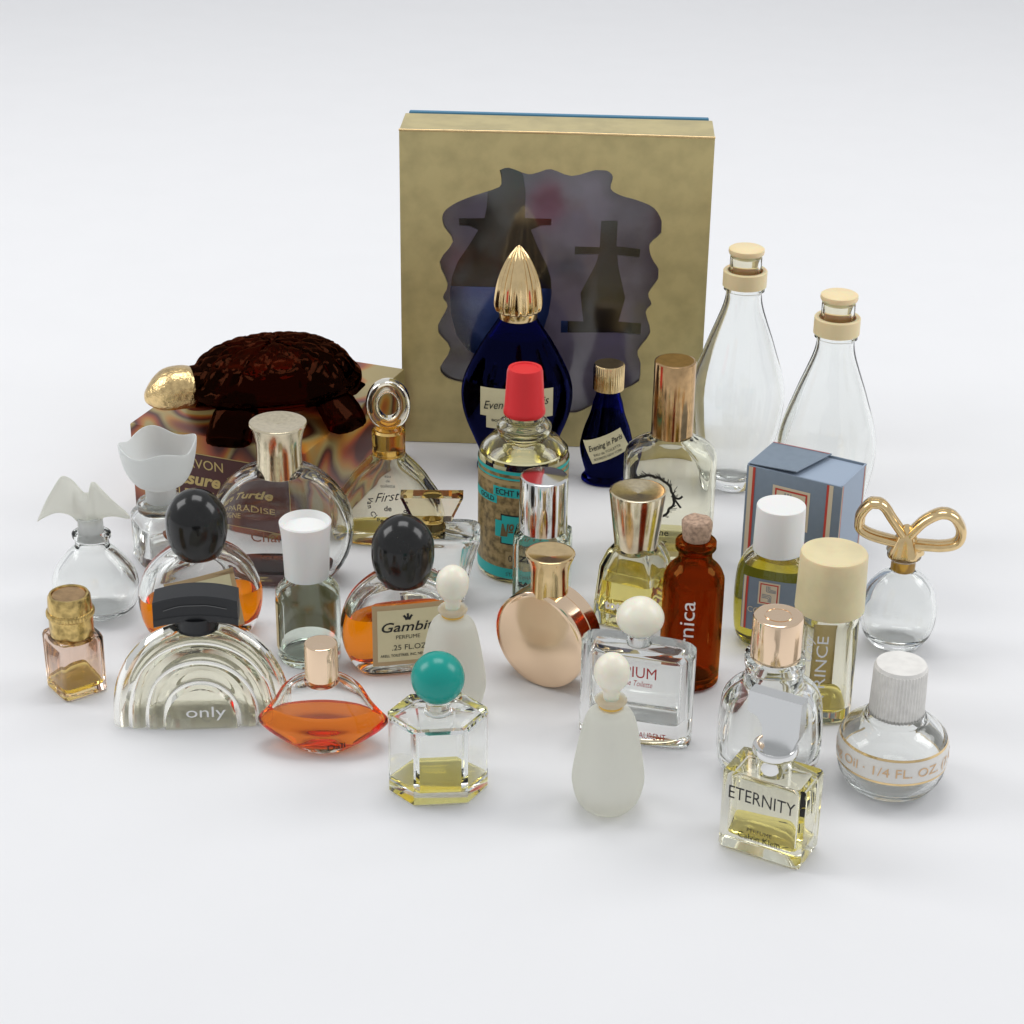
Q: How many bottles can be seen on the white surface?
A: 31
